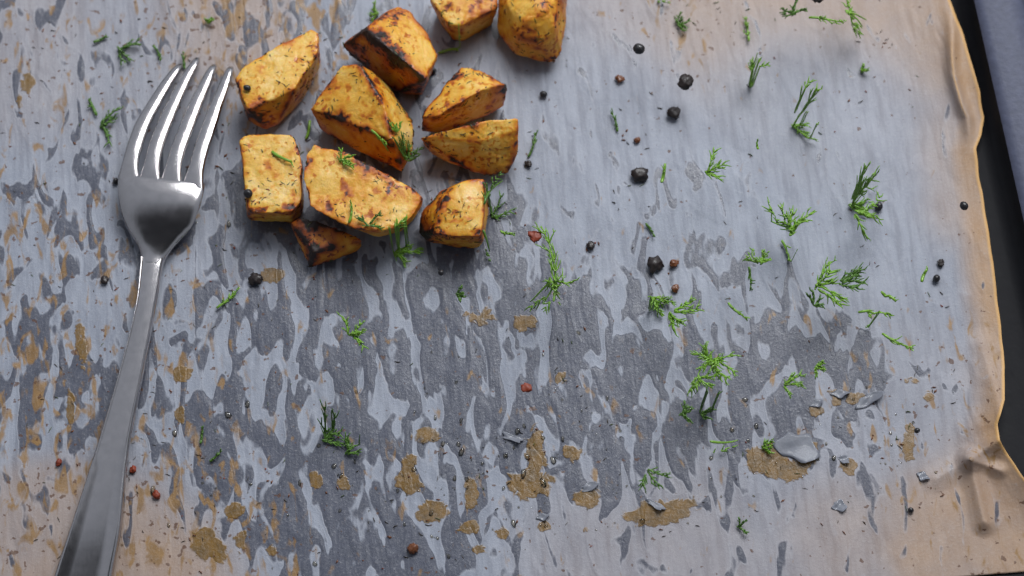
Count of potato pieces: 11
